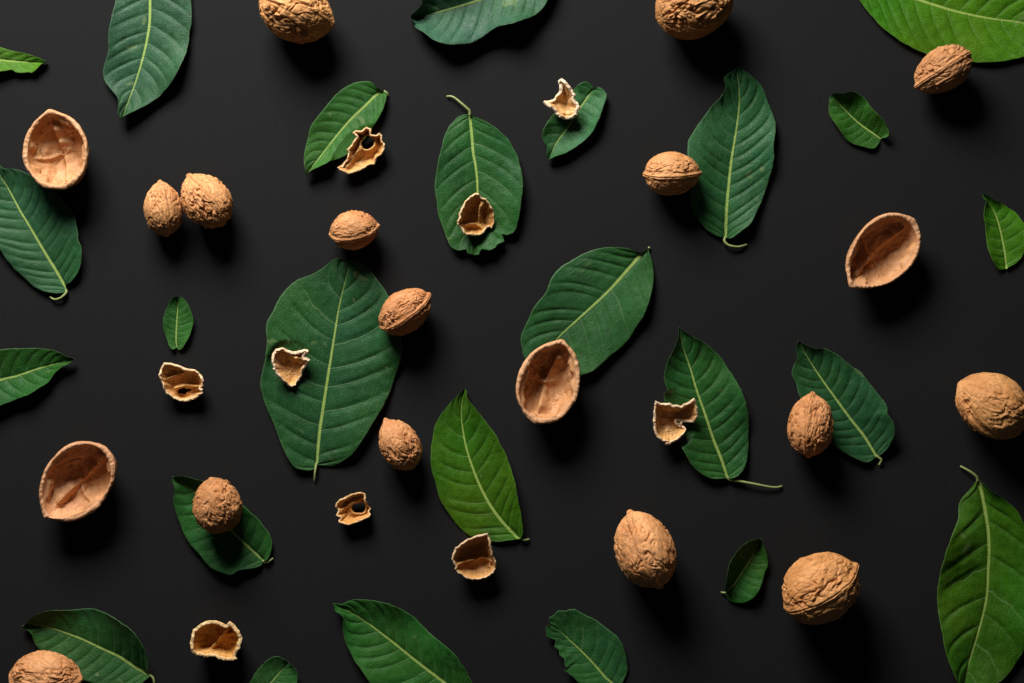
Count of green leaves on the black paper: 25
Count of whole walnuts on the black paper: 15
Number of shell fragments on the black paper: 9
